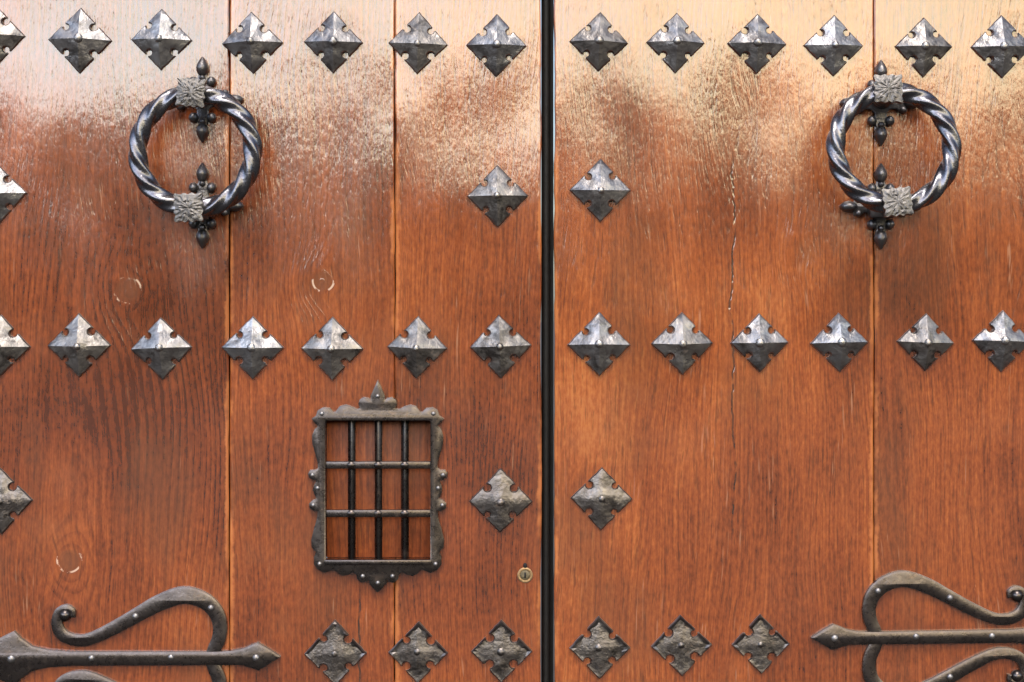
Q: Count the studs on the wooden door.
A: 38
